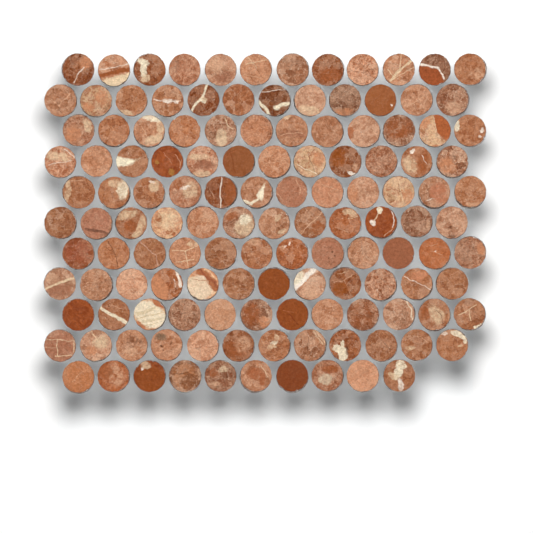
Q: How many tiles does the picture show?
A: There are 130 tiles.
